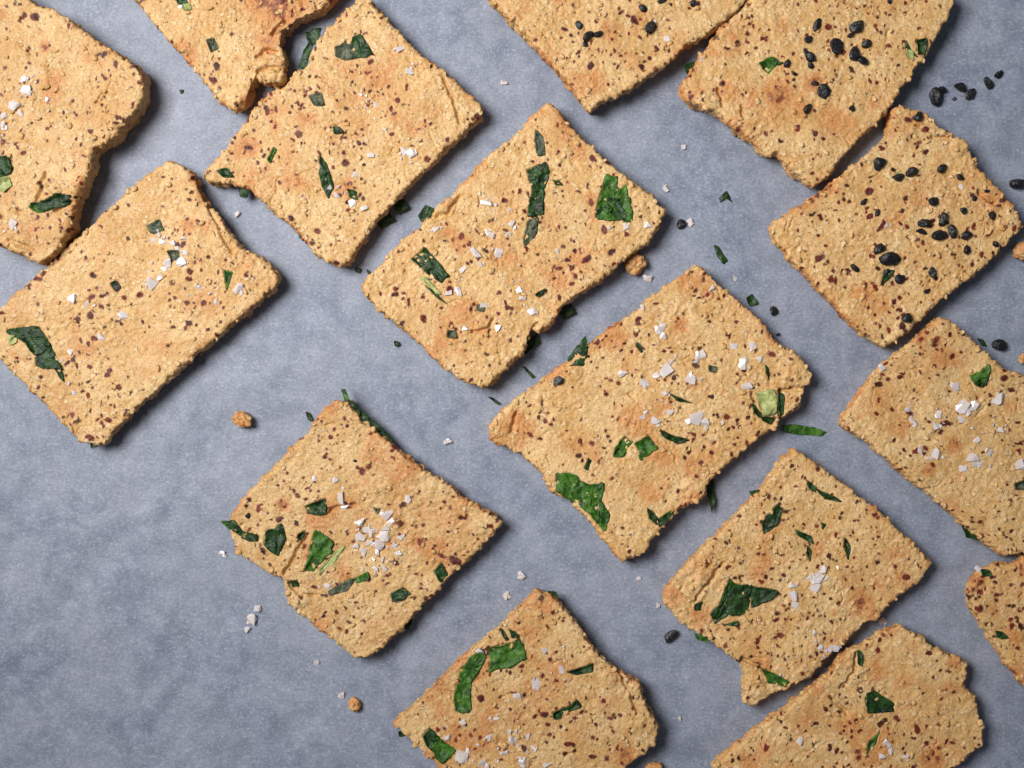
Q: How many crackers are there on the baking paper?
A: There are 15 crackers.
